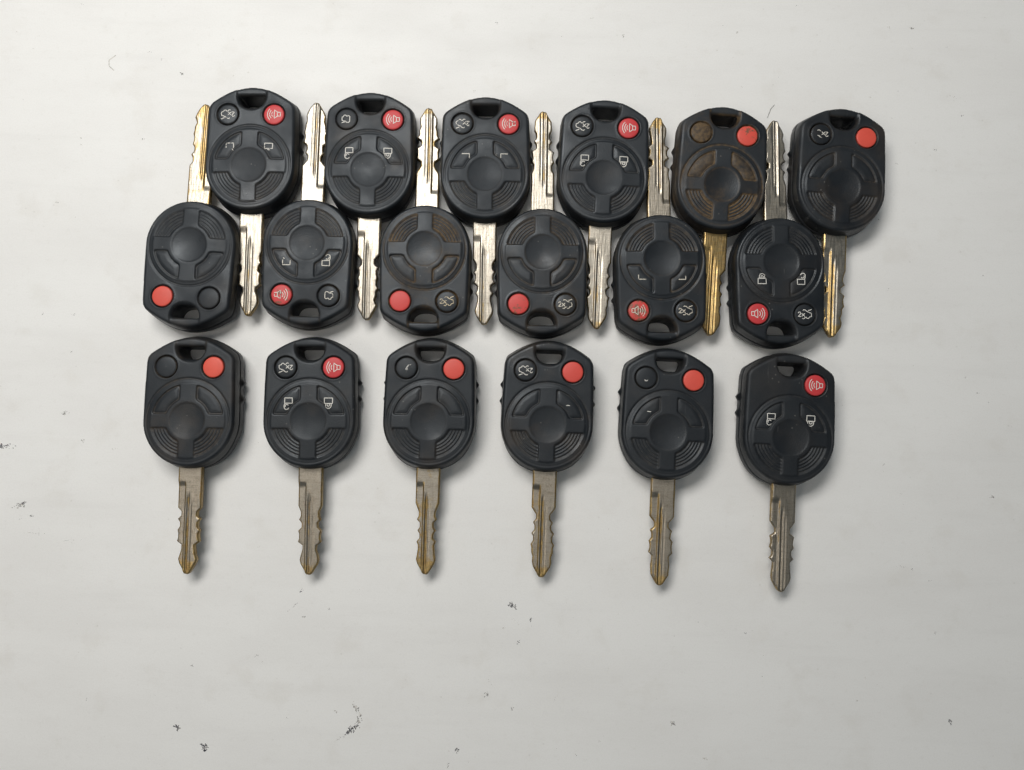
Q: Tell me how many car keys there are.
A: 18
